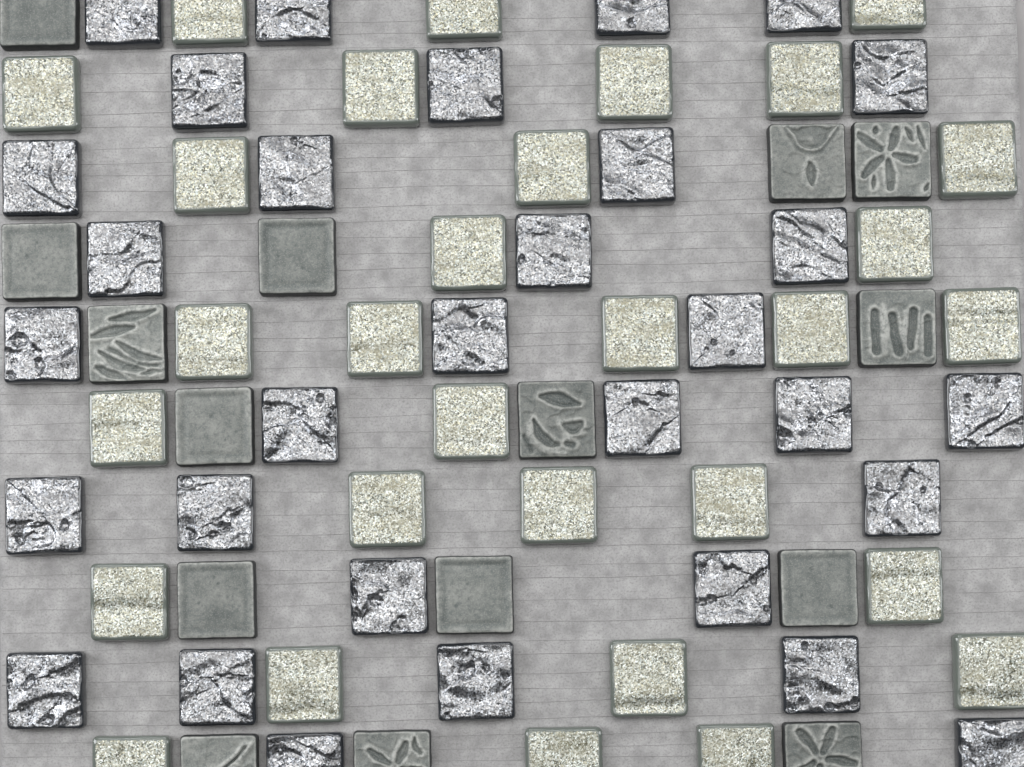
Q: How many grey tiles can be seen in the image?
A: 15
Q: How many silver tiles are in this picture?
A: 31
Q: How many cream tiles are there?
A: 30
